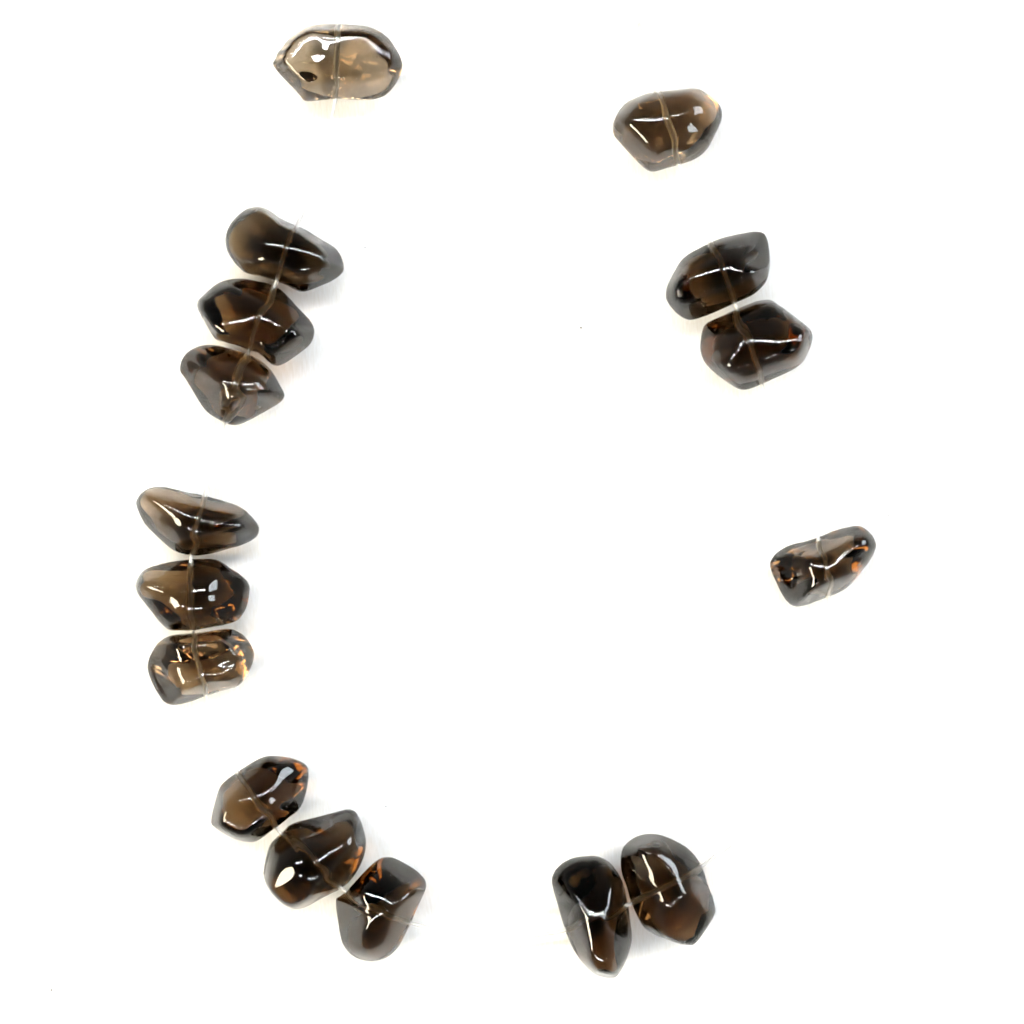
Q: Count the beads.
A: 16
